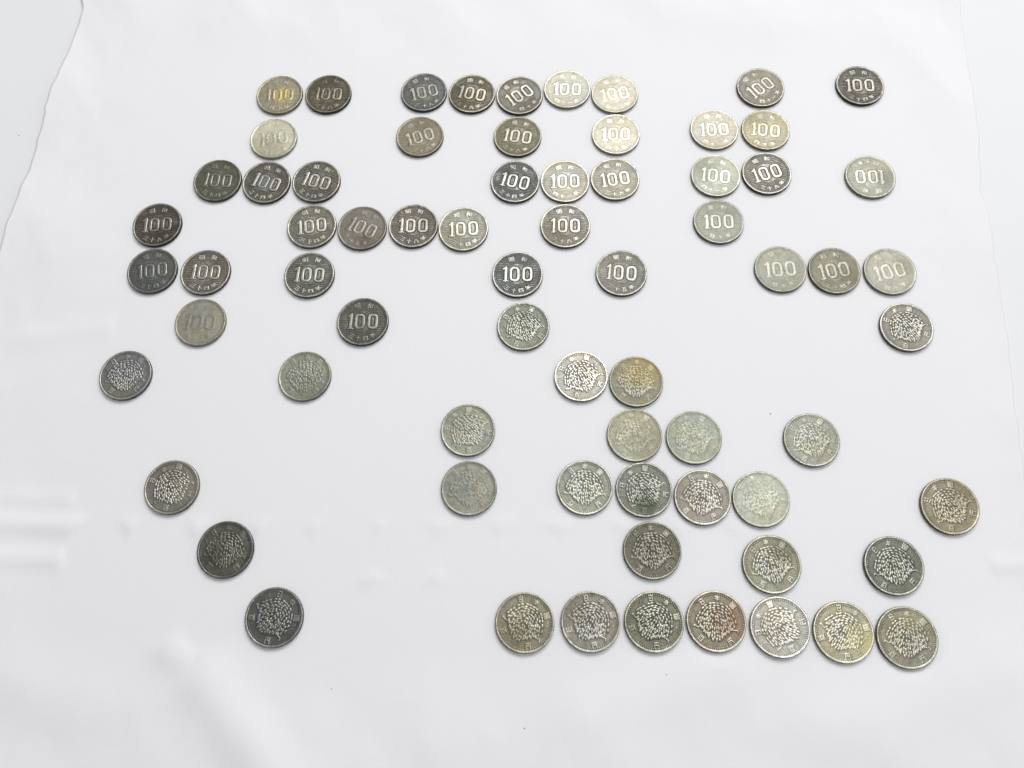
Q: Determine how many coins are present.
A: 70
